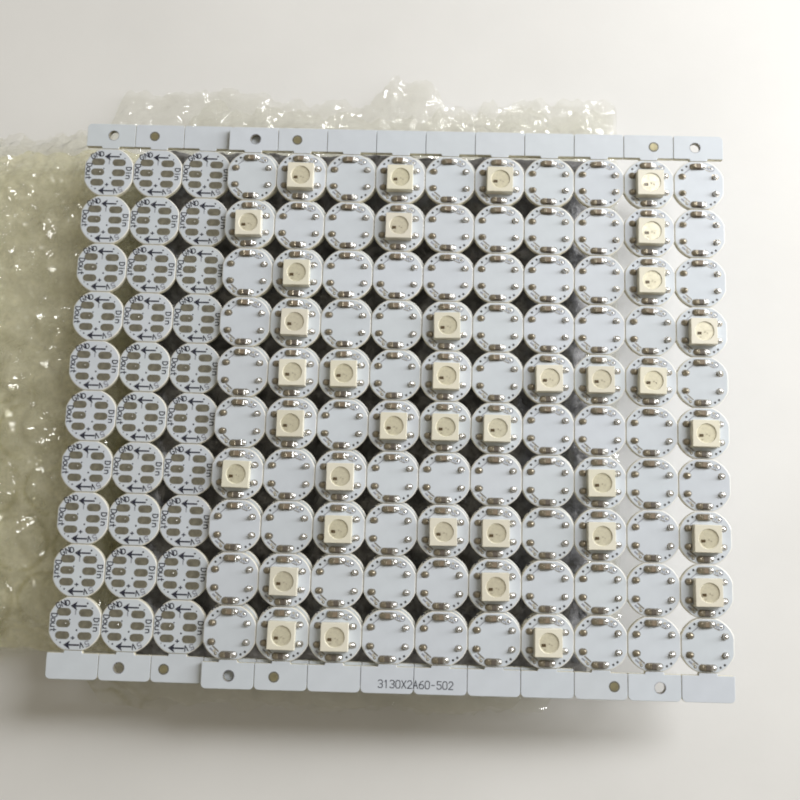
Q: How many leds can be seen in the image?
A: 37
